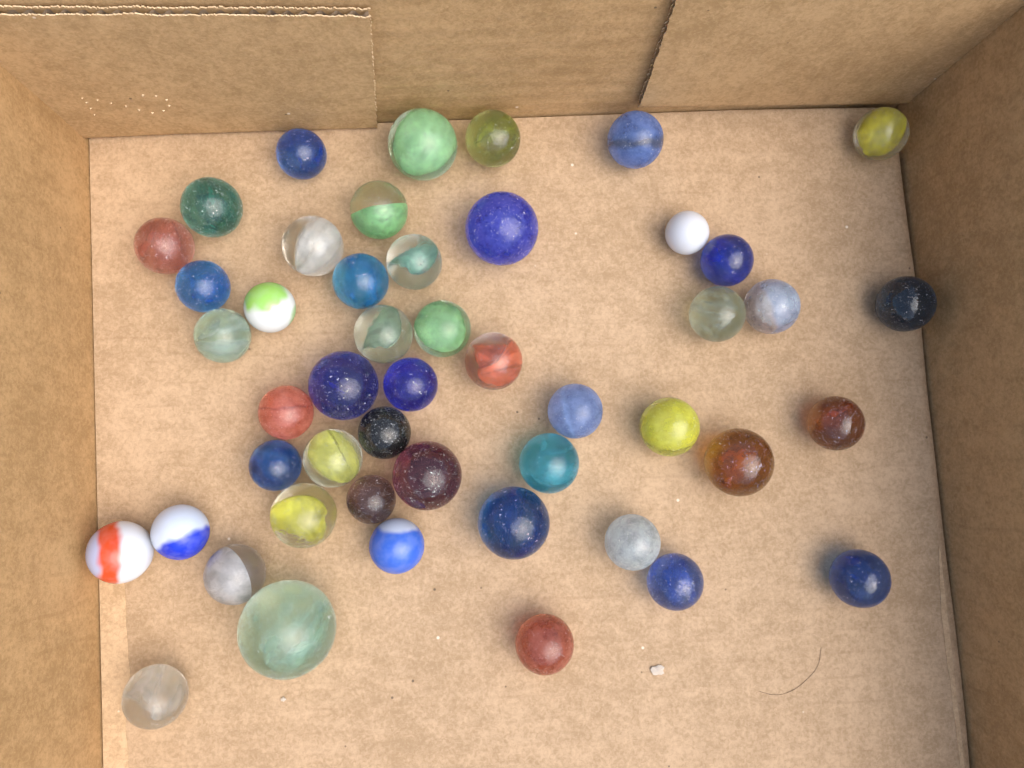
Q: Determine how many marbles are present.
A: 48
